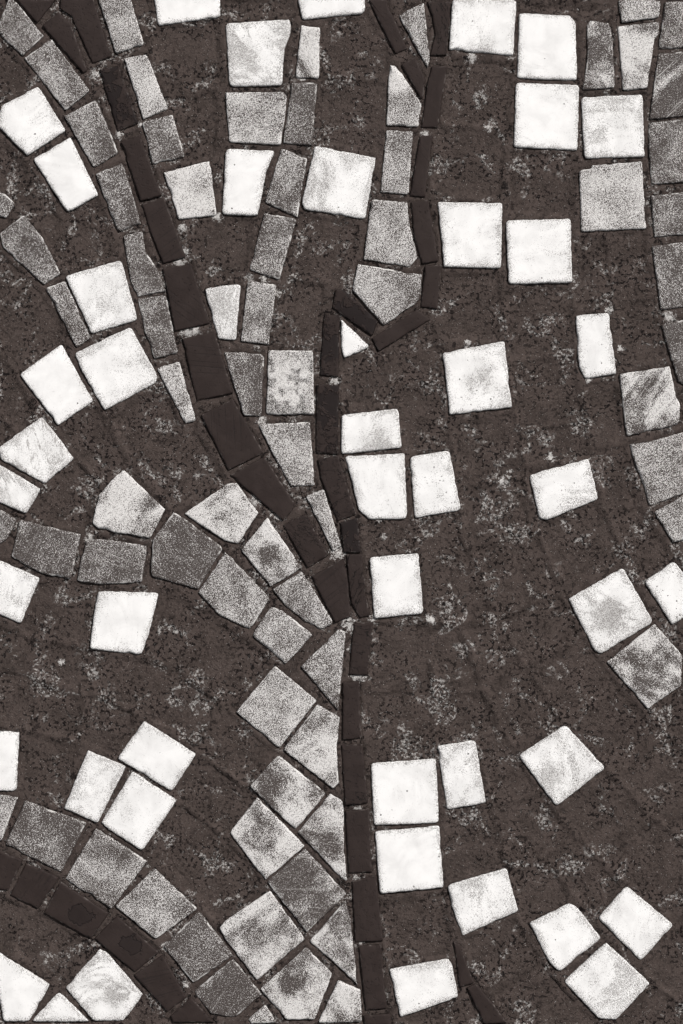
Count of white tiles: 47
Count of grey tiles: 71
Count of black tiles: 41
